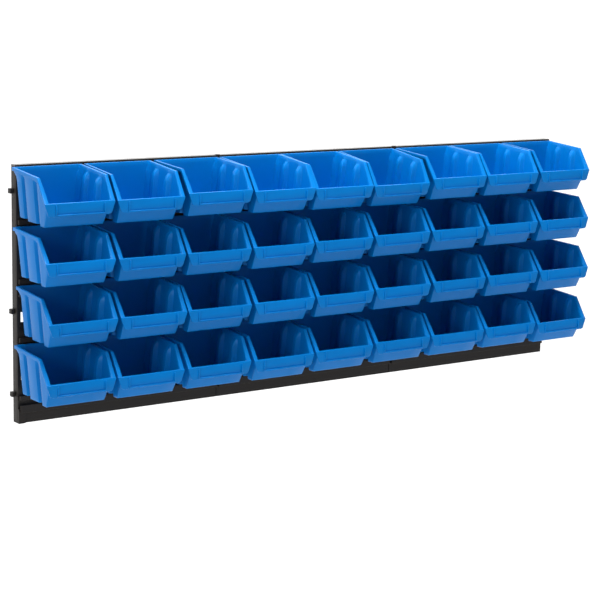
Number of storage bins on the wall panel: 36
